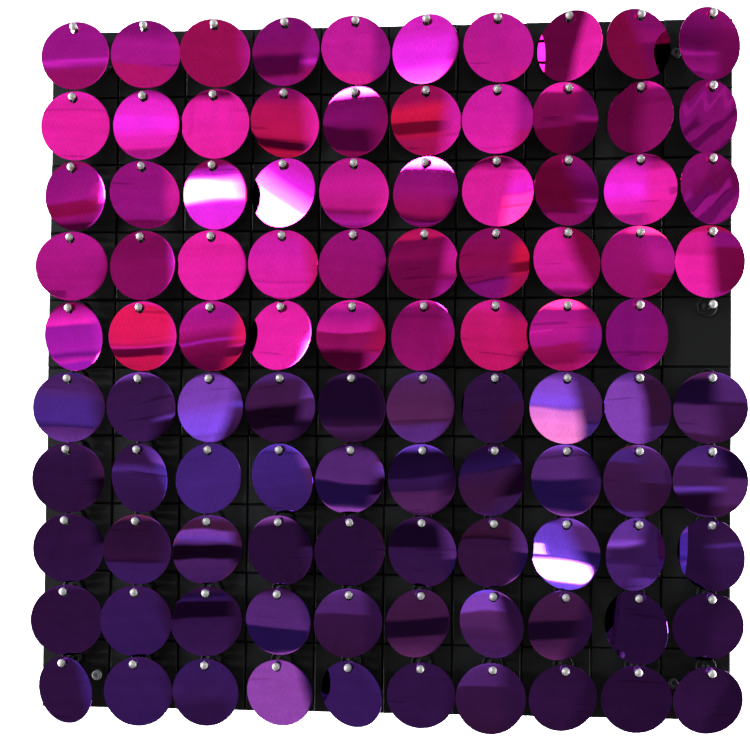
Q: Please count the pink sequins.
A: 49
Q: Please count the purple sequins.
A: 50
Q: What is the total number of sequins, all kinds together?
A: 99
